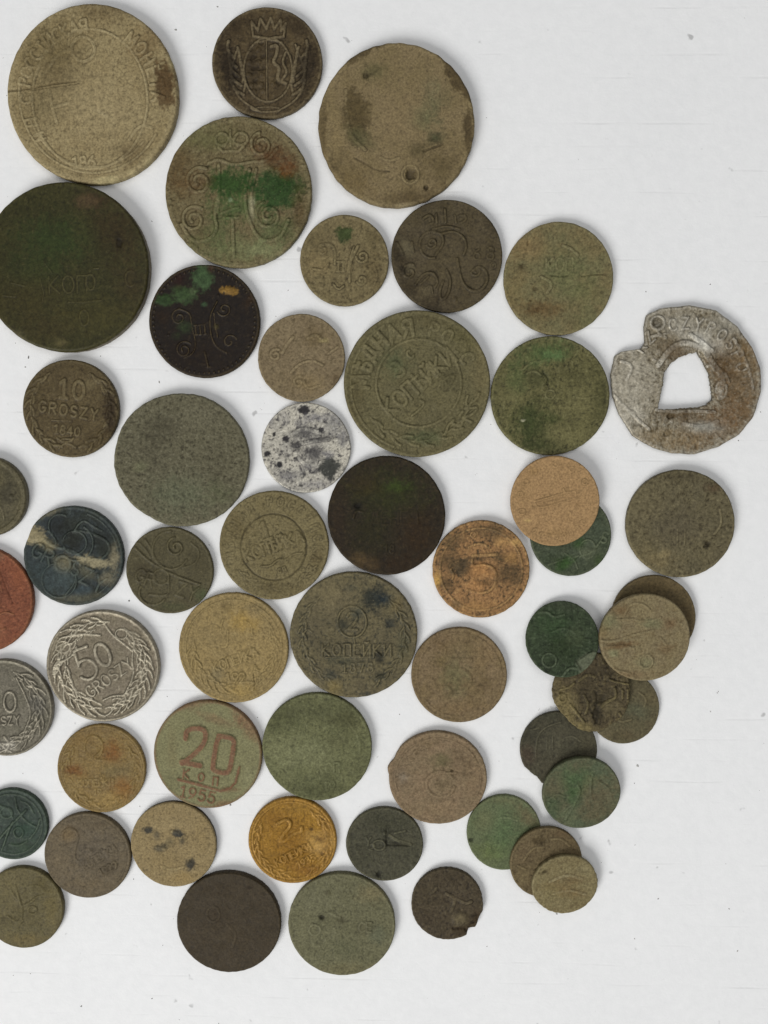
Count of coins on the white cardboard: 54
